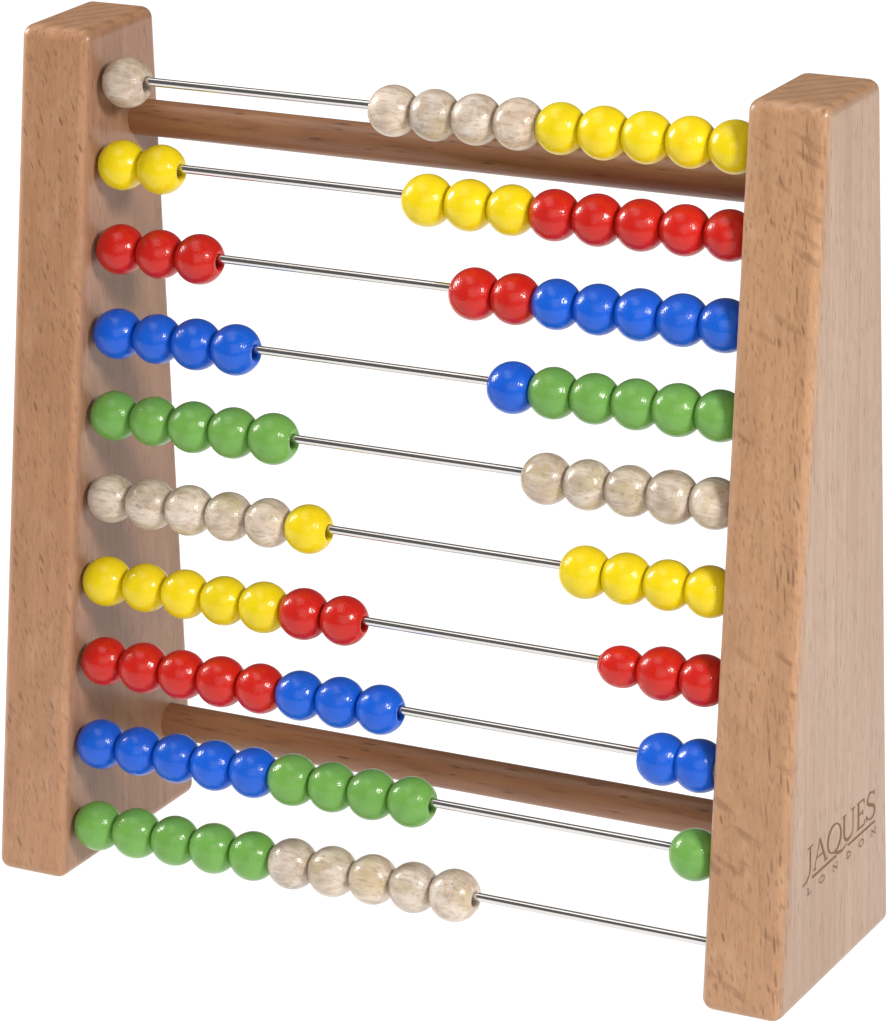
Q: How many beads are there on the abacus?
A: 100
